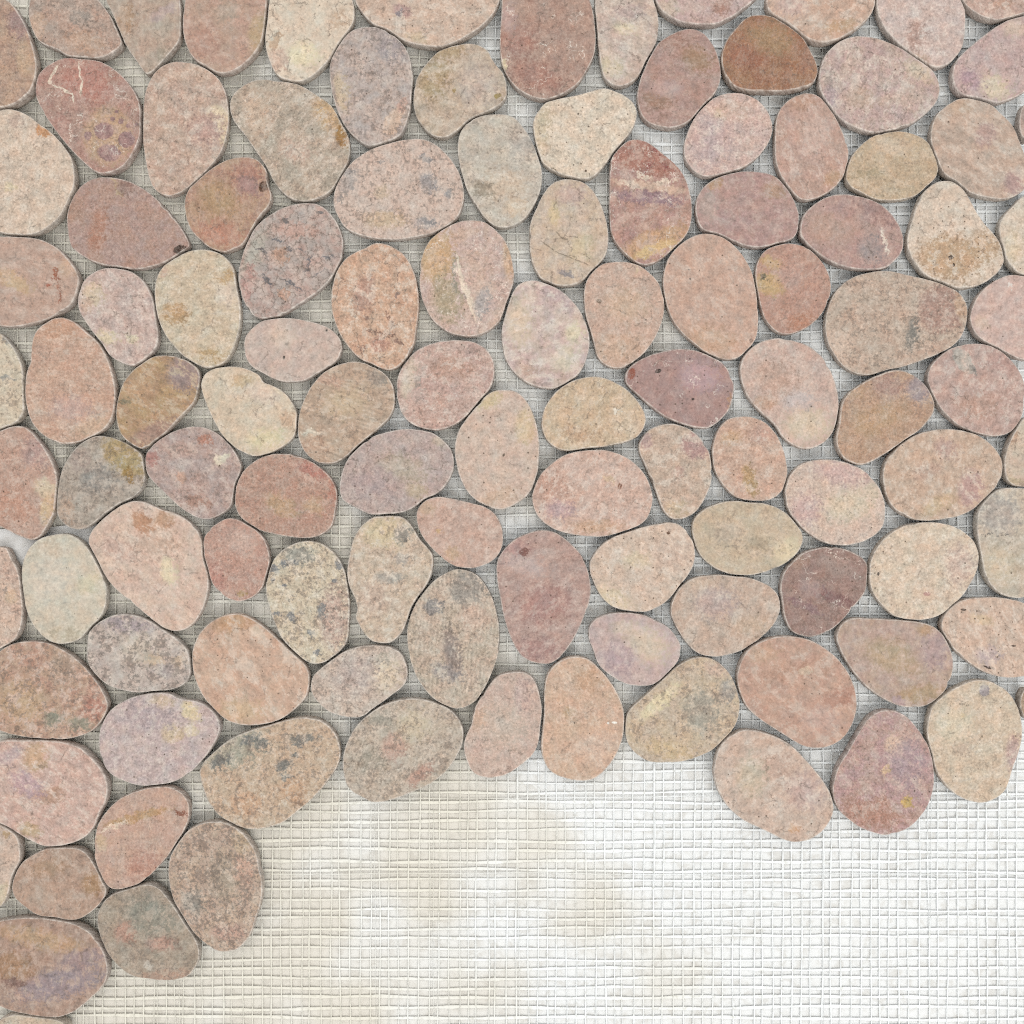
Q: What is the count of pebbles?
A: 115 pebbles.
